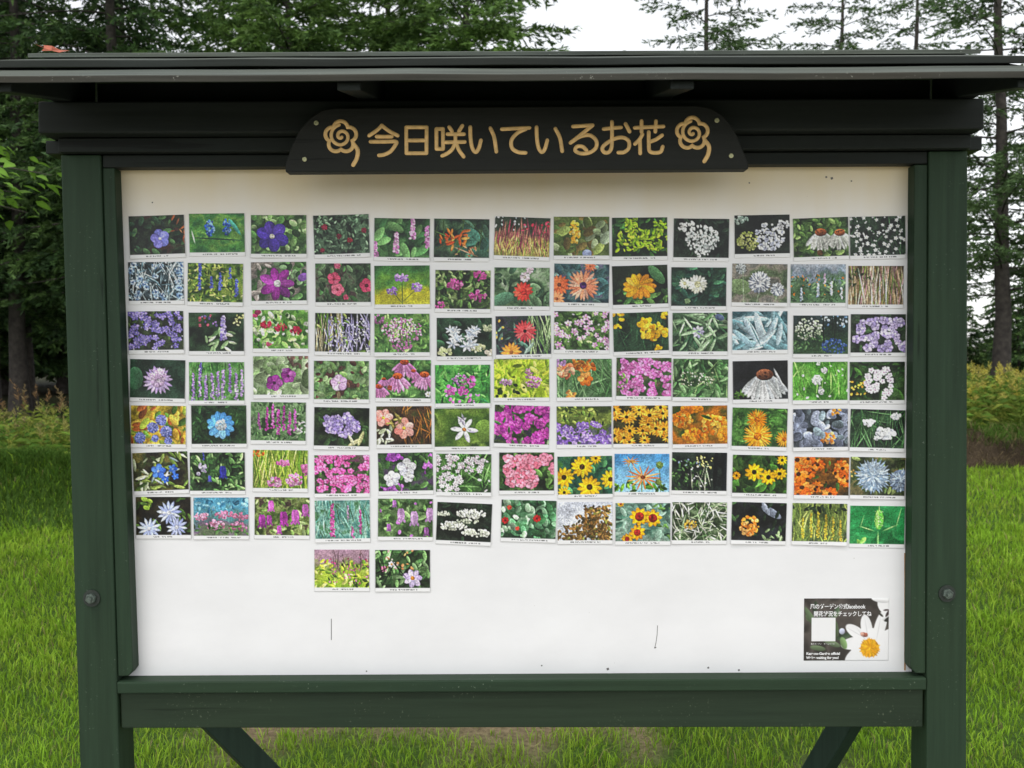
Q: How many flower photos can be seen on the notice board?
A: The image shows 93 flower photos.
